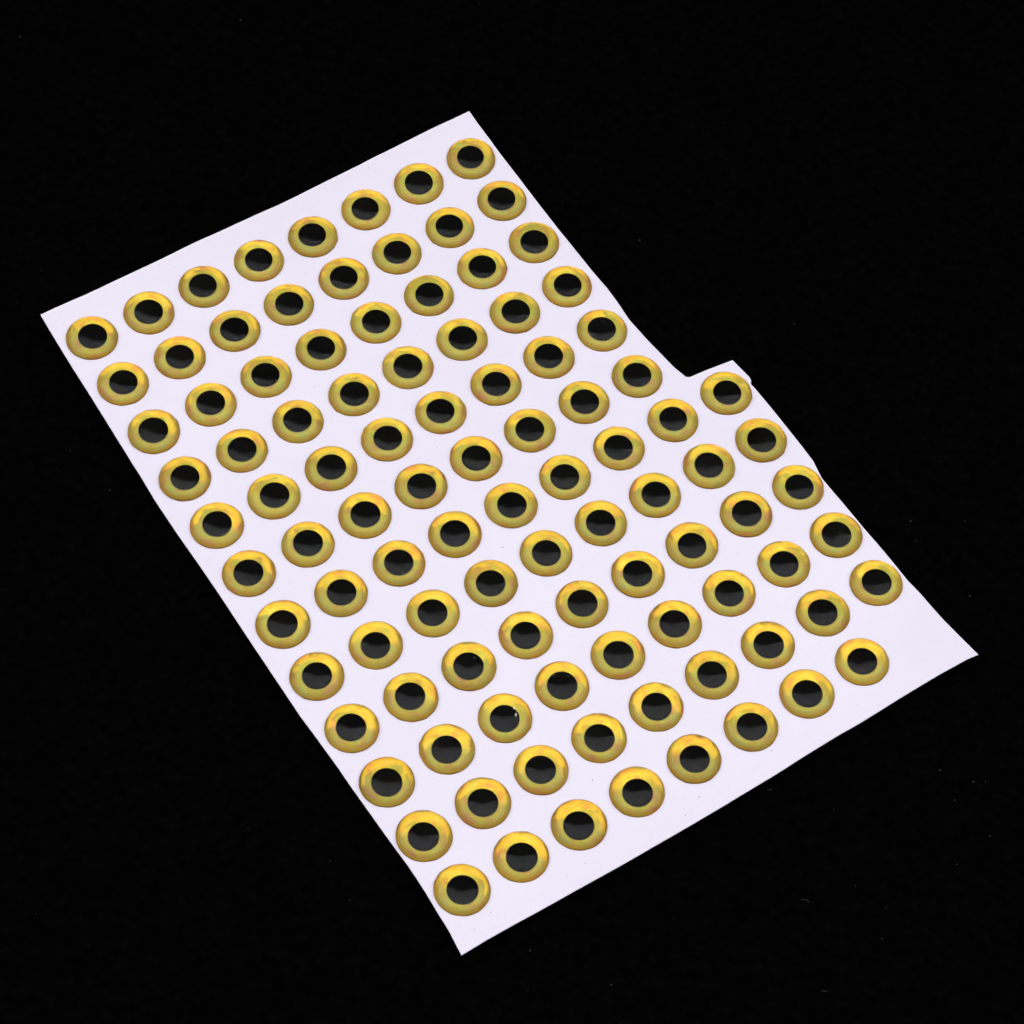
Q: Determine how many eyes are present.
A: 101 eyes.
